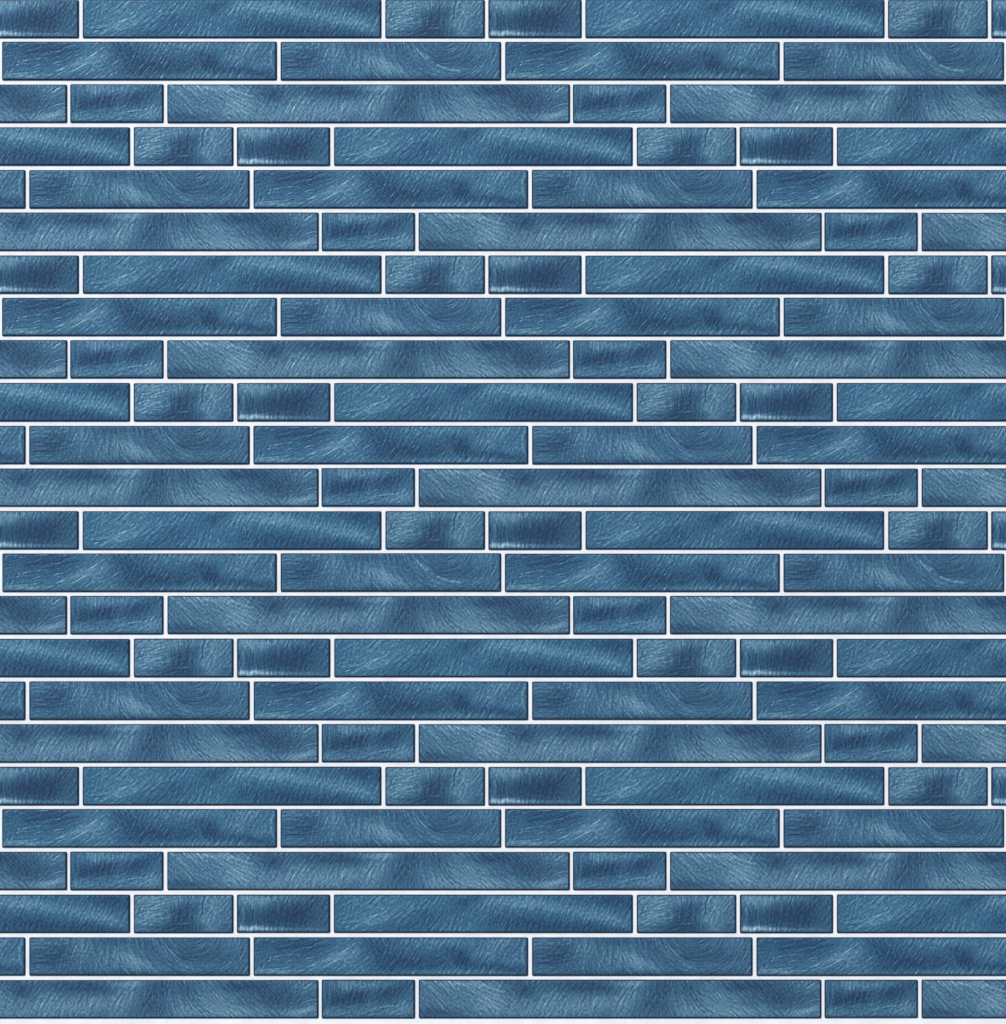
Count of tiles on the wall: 132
